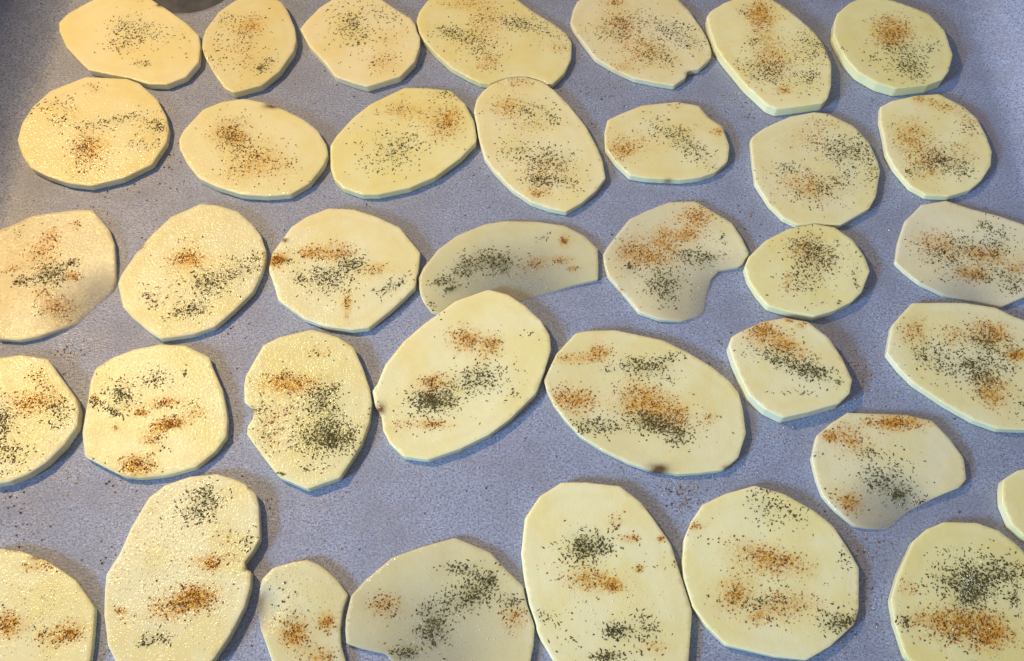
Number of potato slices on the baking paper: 37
